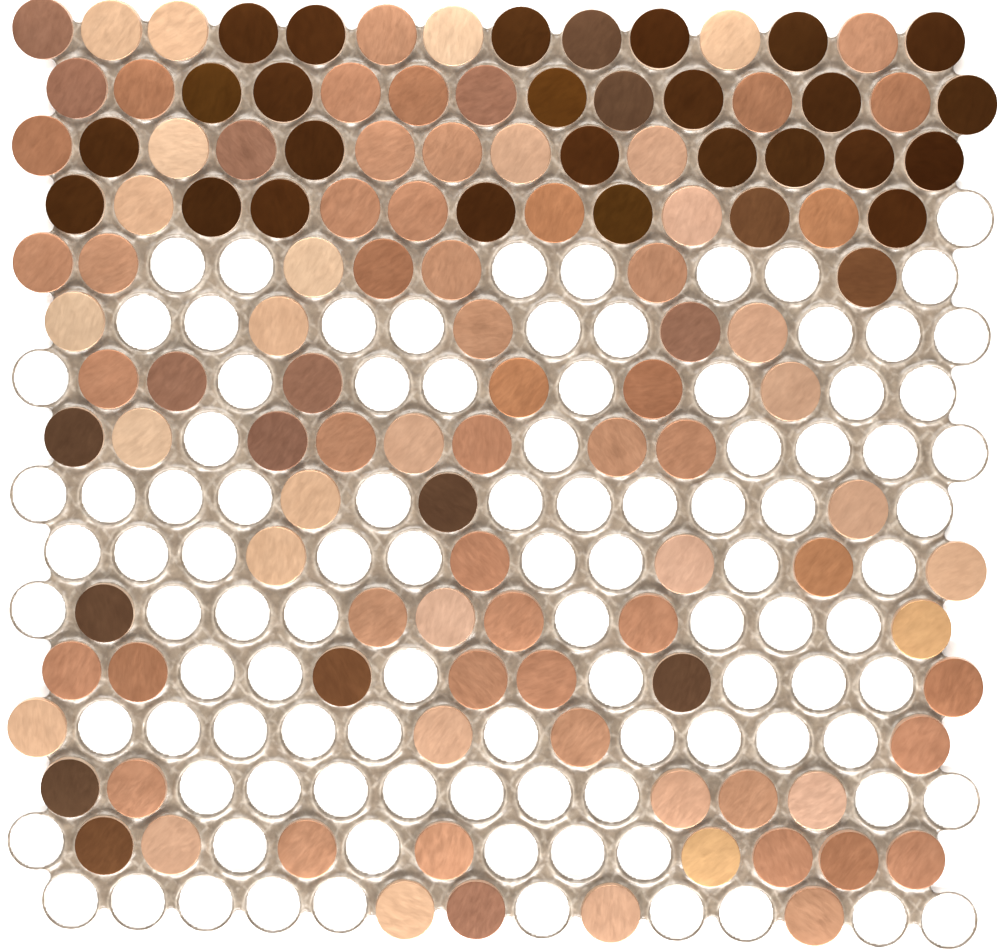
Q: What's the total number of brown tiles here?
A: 25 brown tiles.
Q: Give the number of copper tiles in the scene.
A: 56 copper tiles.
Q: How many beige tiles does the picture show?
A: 31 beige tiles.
